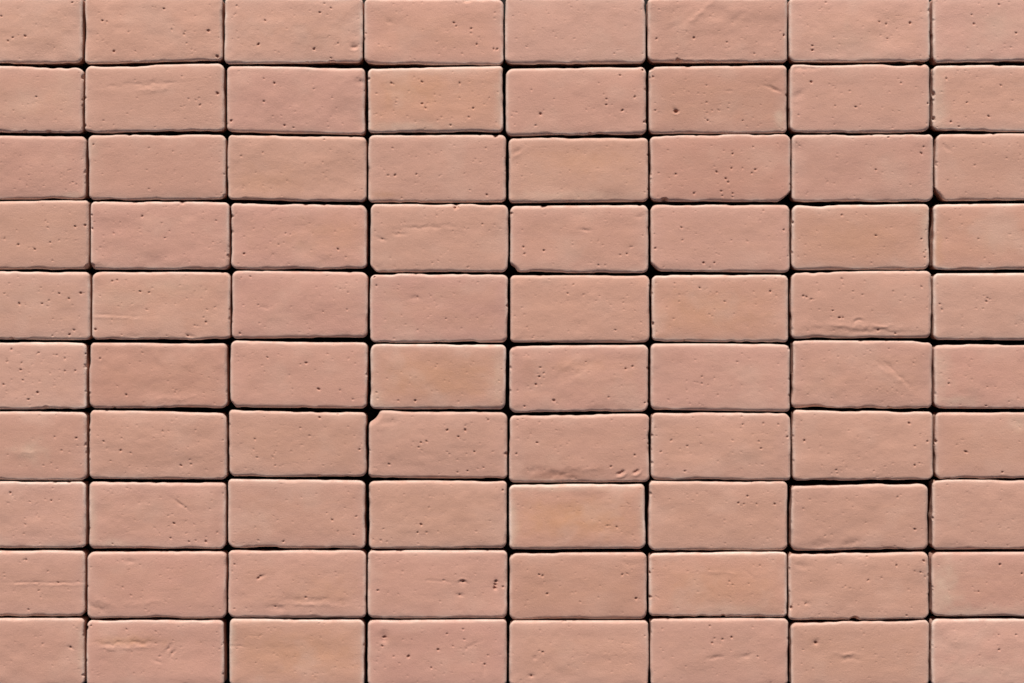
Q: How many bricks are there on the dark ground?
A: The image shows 80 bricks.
